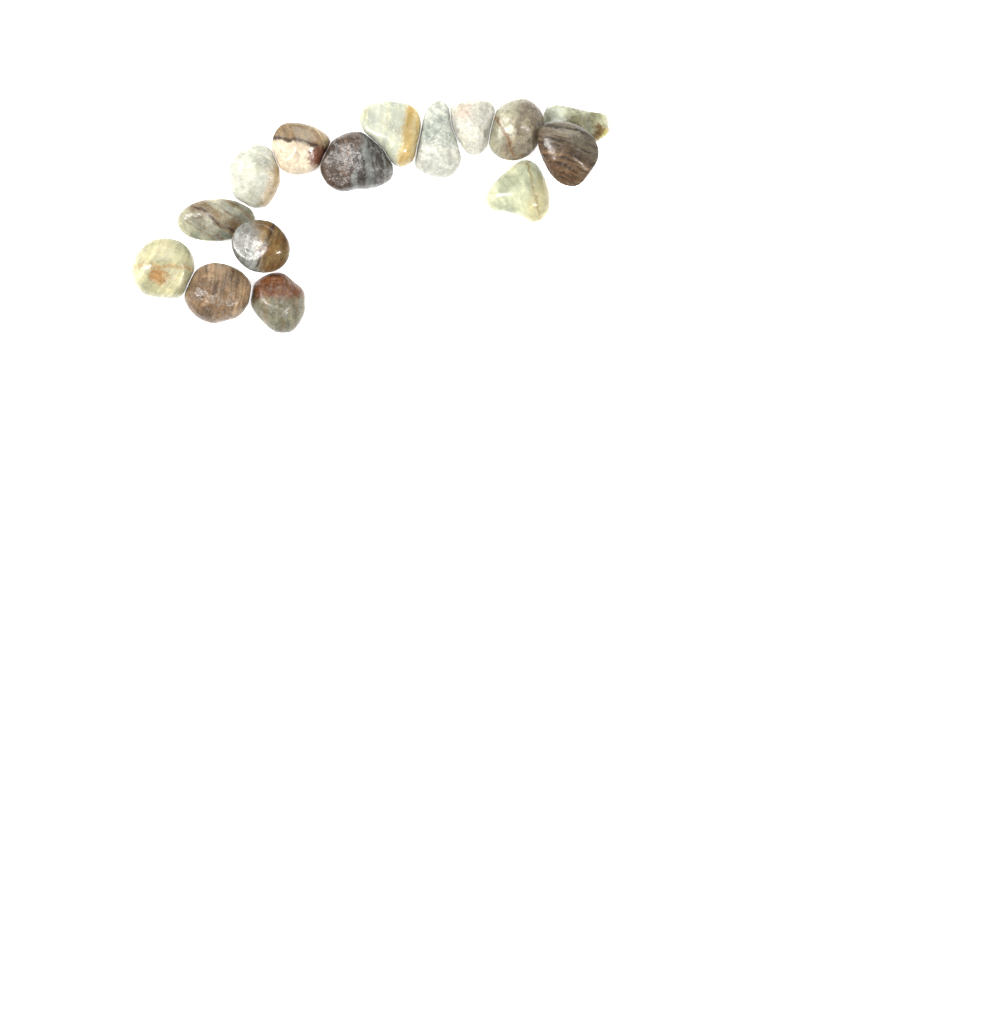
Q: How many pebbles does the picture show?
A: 15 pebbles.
